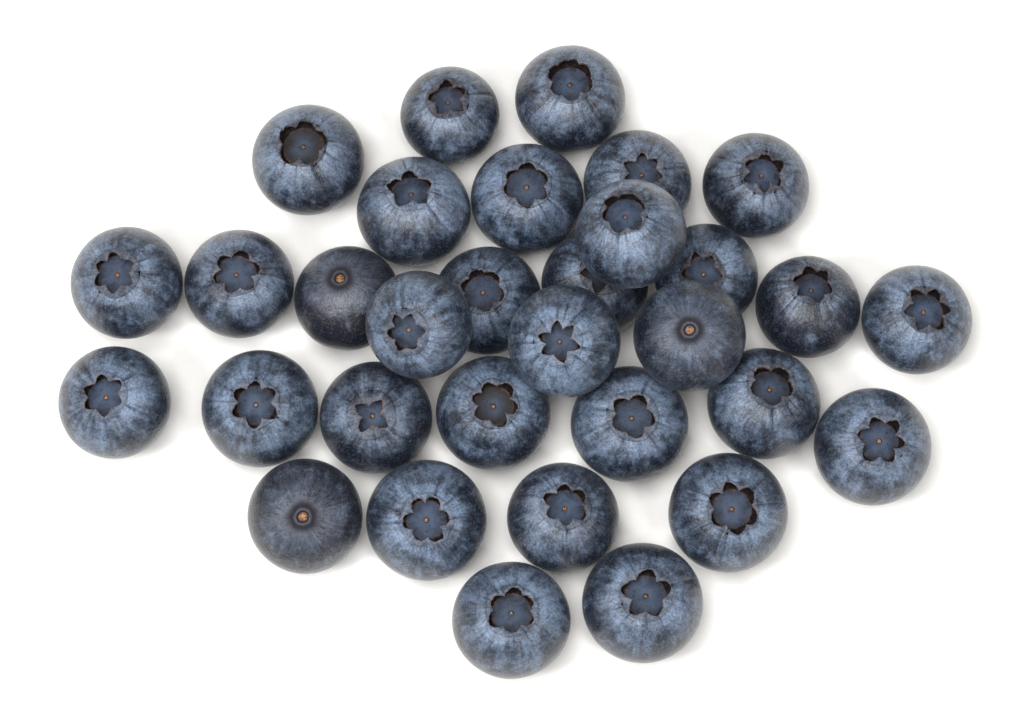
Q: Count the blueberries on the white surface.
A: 32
